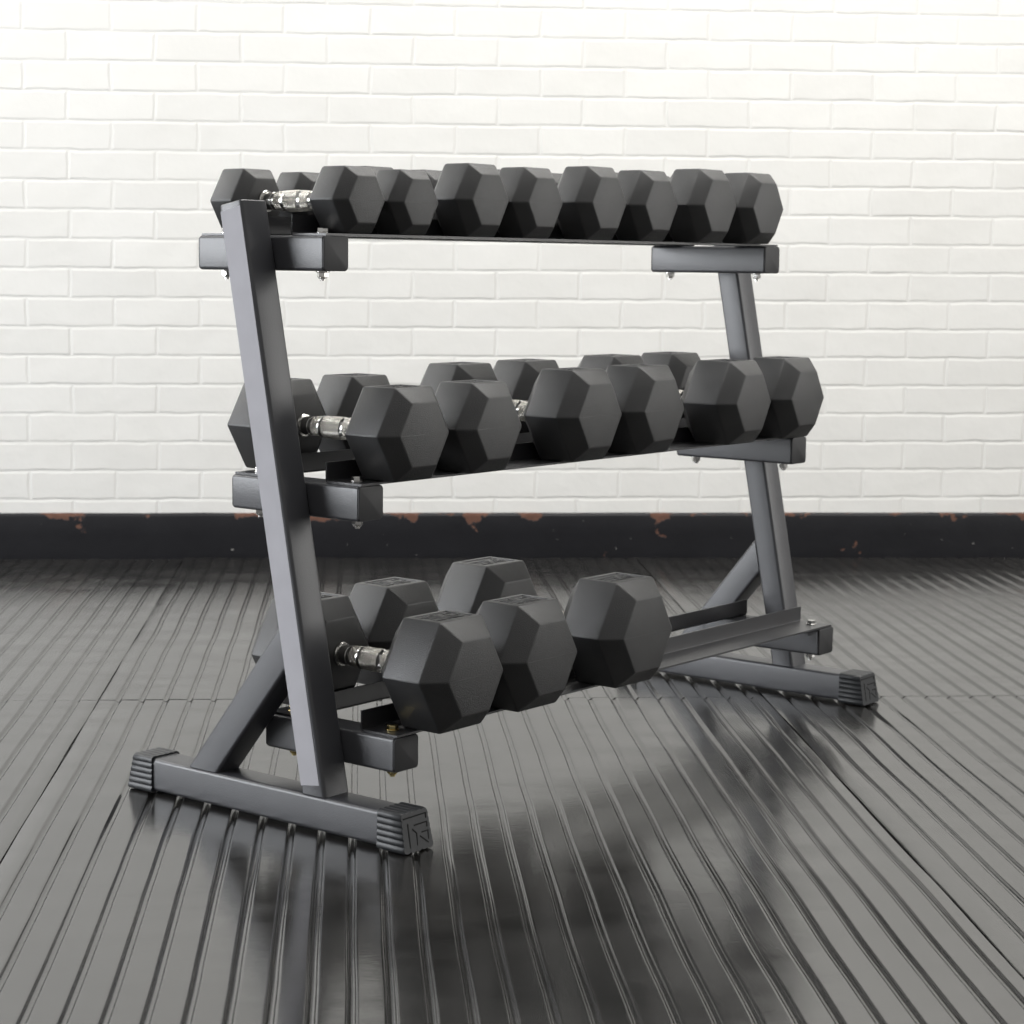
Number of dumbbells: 17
